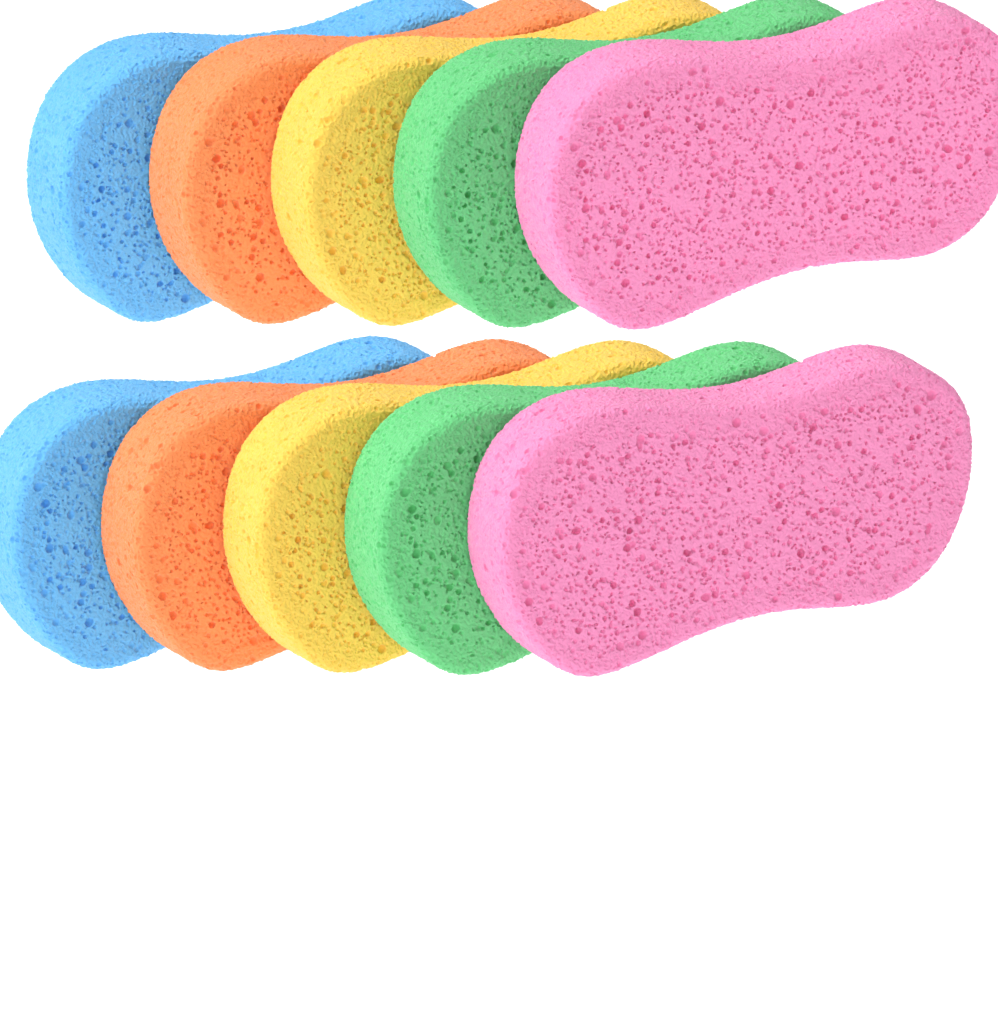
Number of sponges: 10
